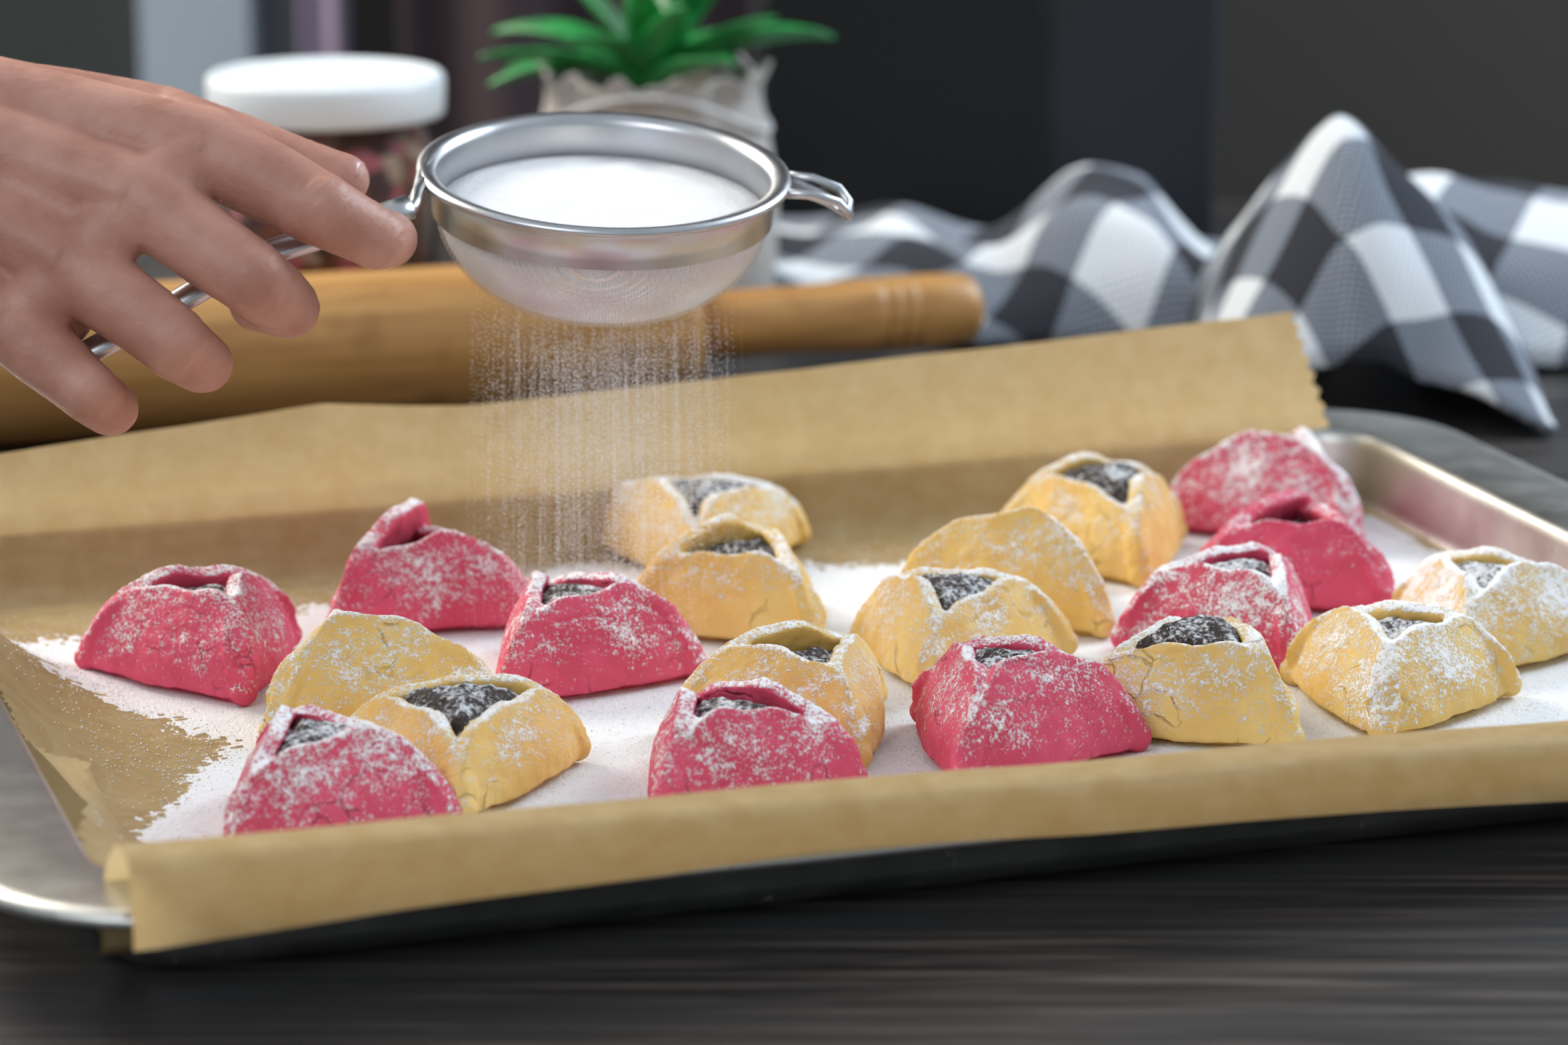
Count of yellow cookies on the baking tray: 11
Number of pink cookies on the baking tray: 9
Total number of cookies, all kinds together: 20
